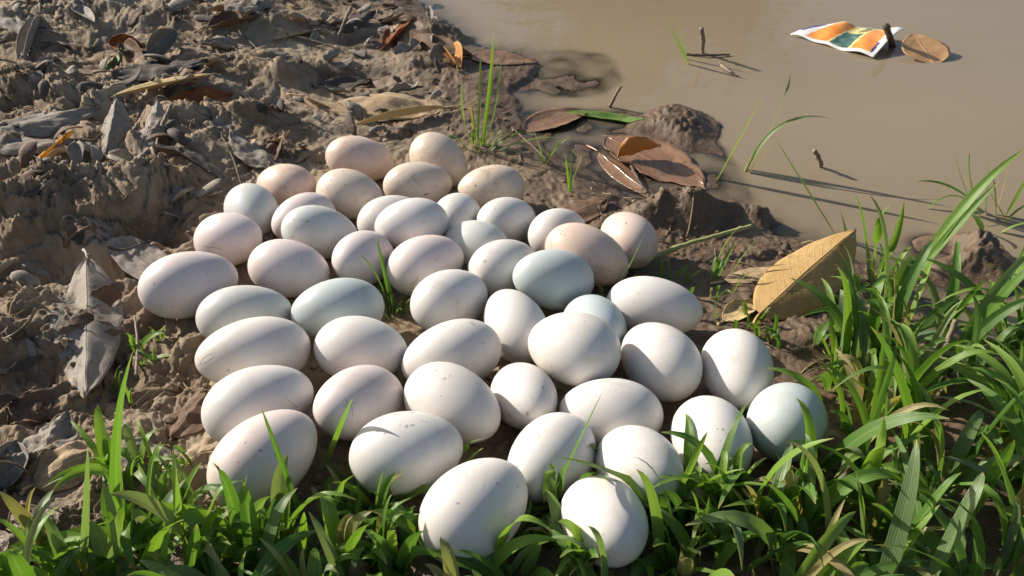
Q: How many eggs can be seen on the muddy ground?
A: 49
